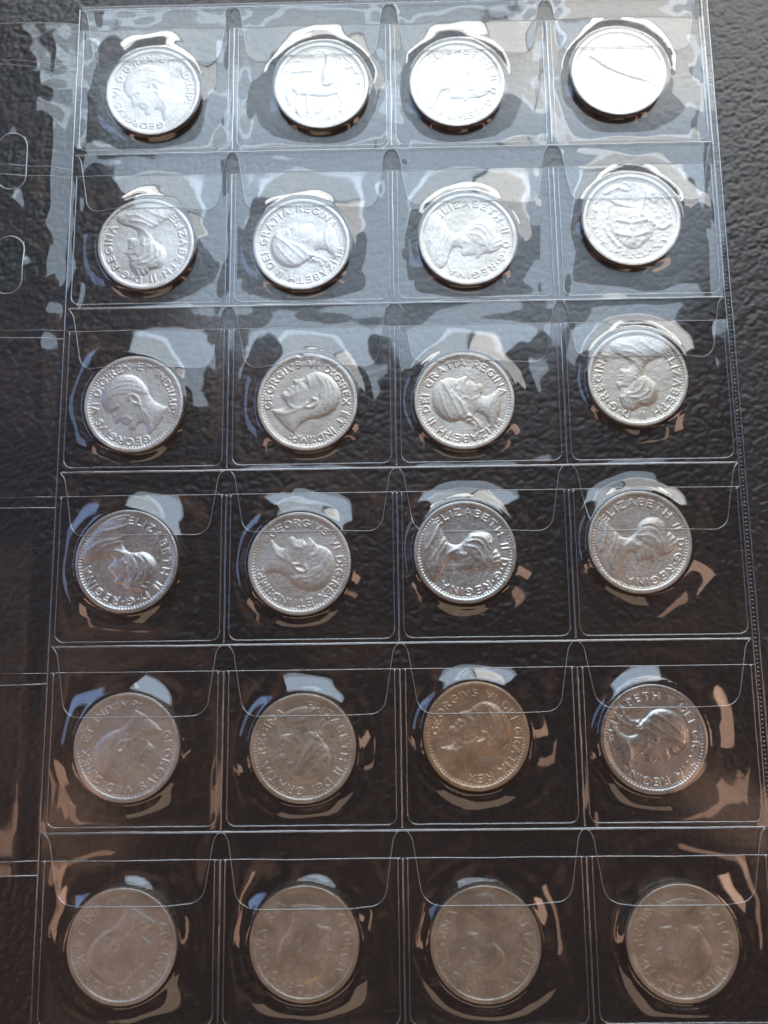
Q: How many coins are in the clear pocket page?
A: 24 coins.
